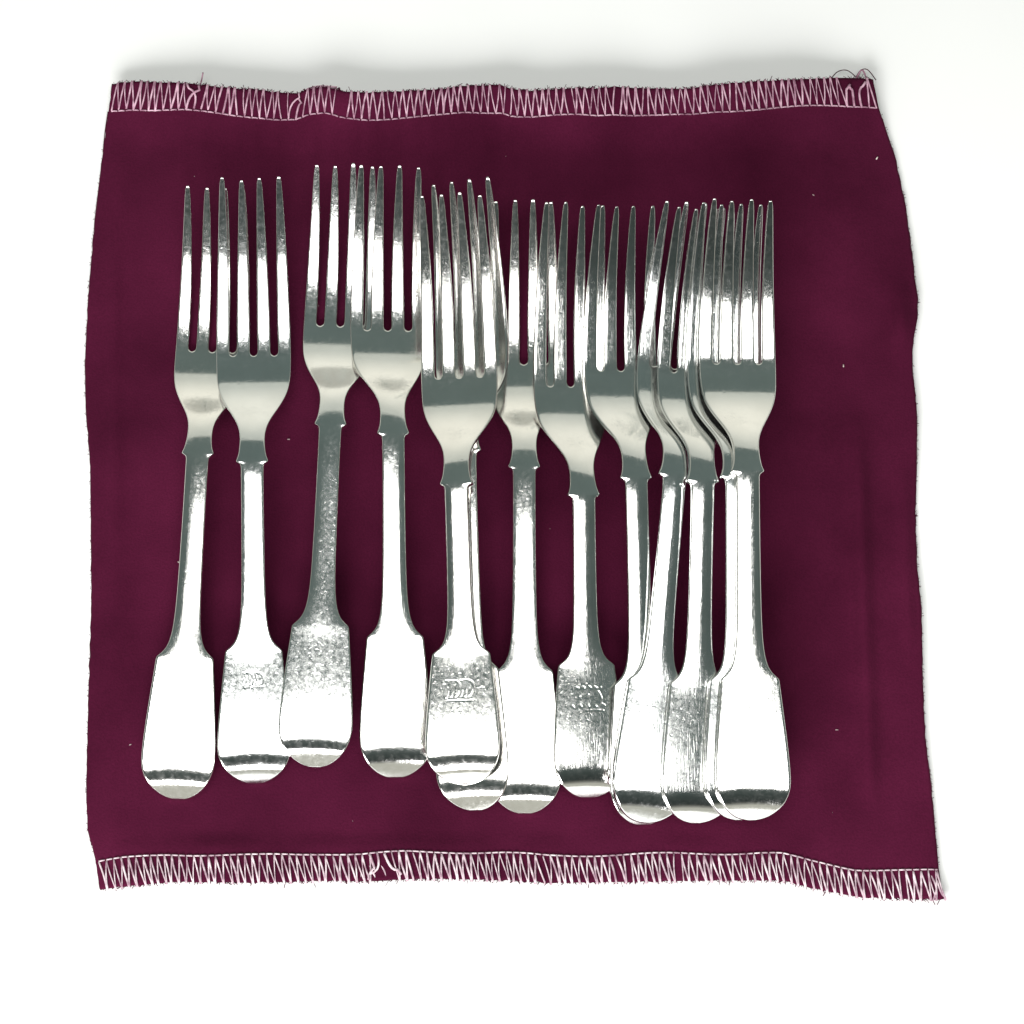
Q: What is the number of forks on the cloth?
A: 13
